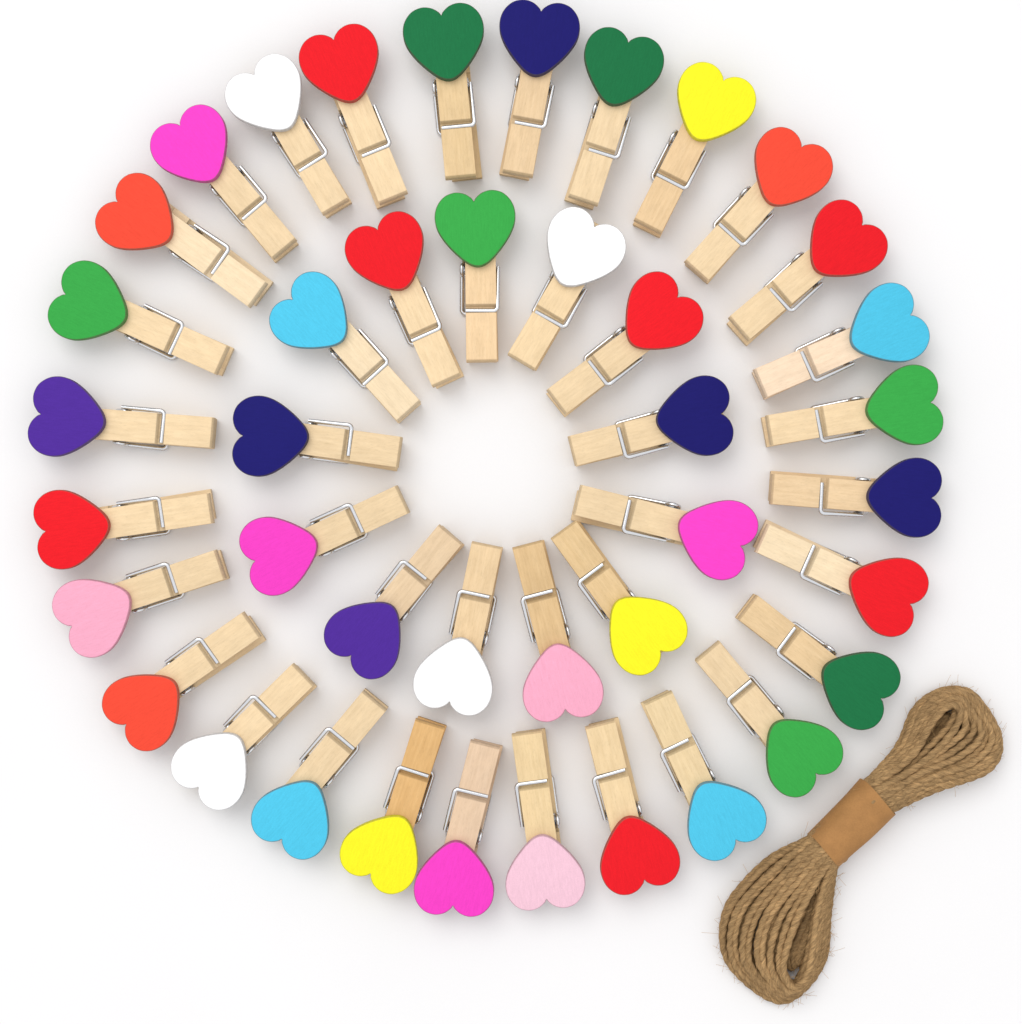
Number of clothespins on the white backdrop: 41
